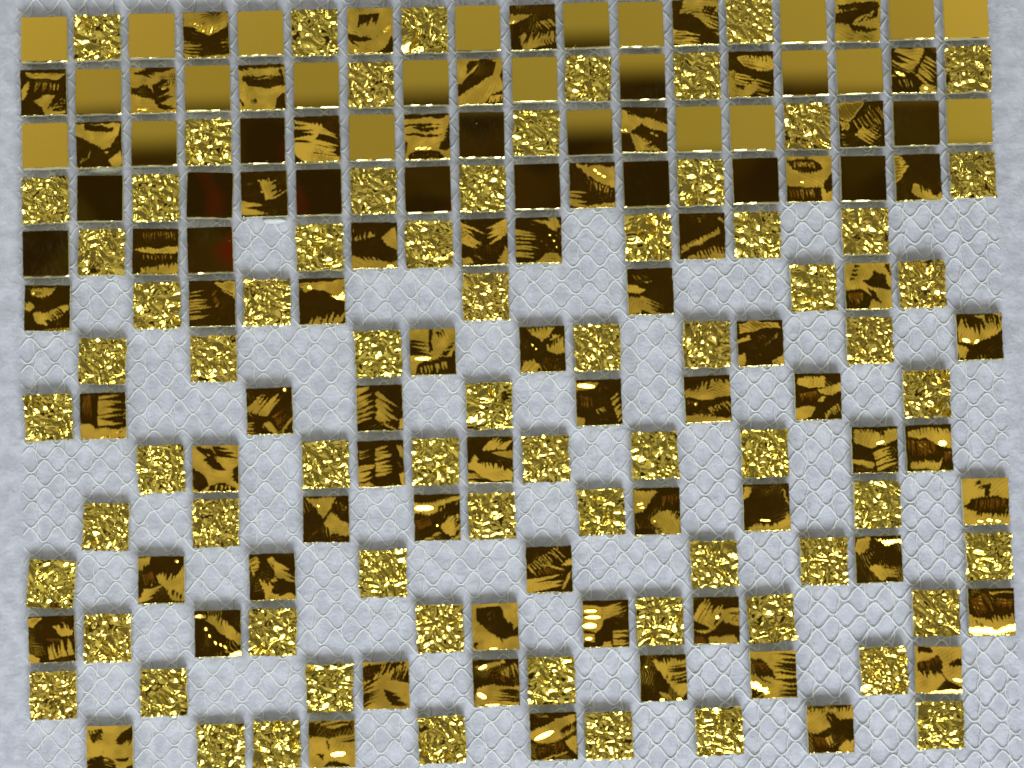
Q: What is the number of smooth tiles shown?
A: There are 37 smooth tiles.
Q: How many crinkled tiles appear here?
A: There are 70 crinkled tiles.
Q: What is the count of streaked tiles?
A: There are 69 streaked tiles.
